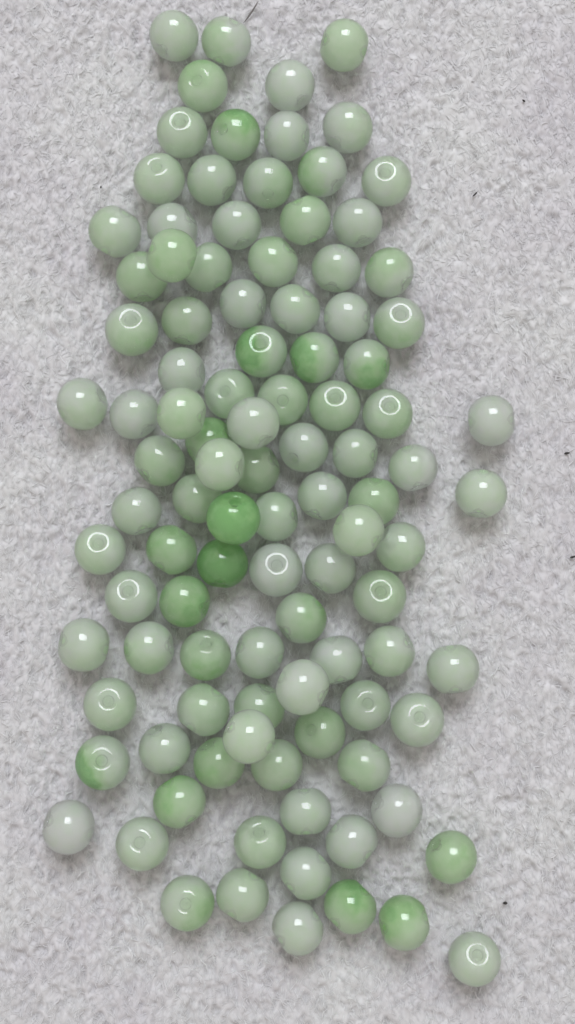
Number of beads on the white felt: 104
